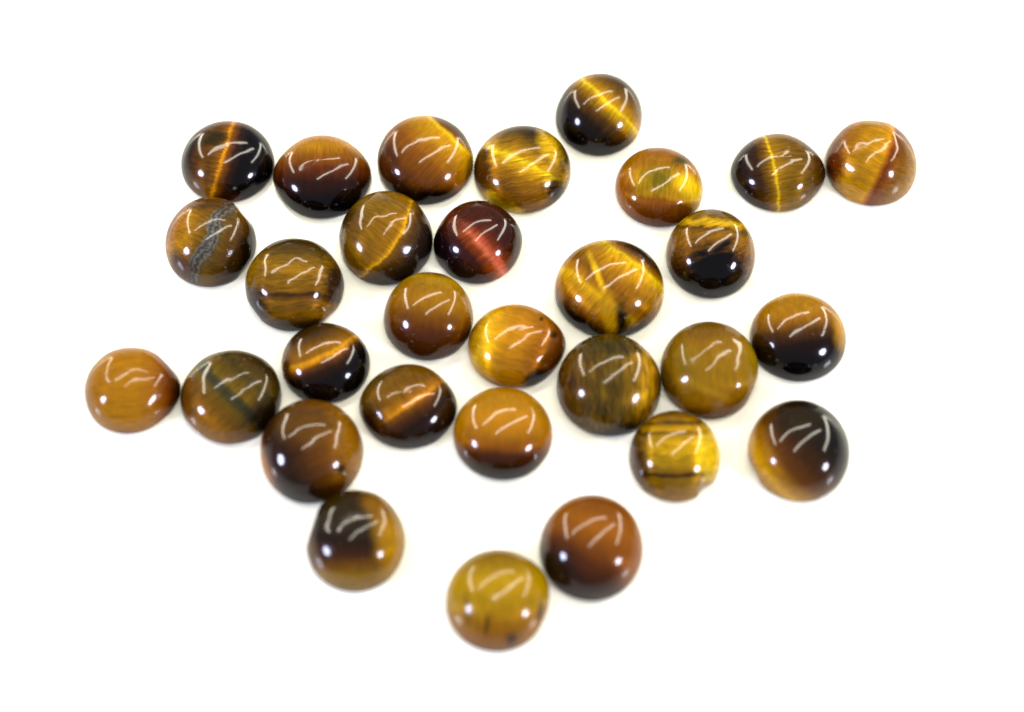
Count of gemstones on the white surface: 30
